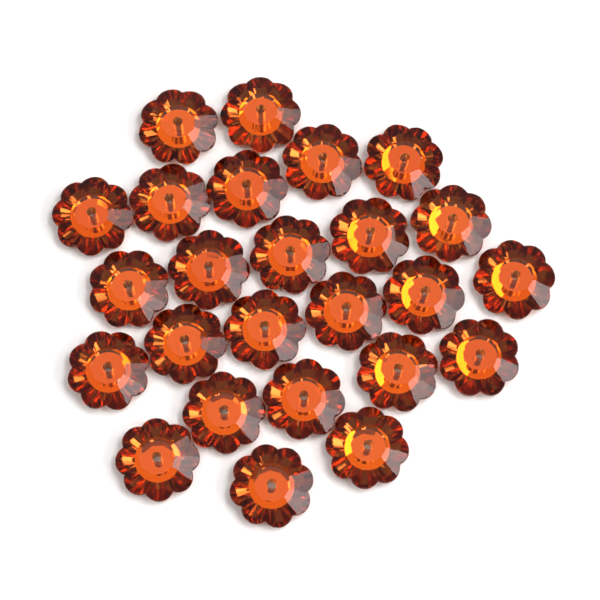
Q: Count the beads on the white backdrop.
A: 25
